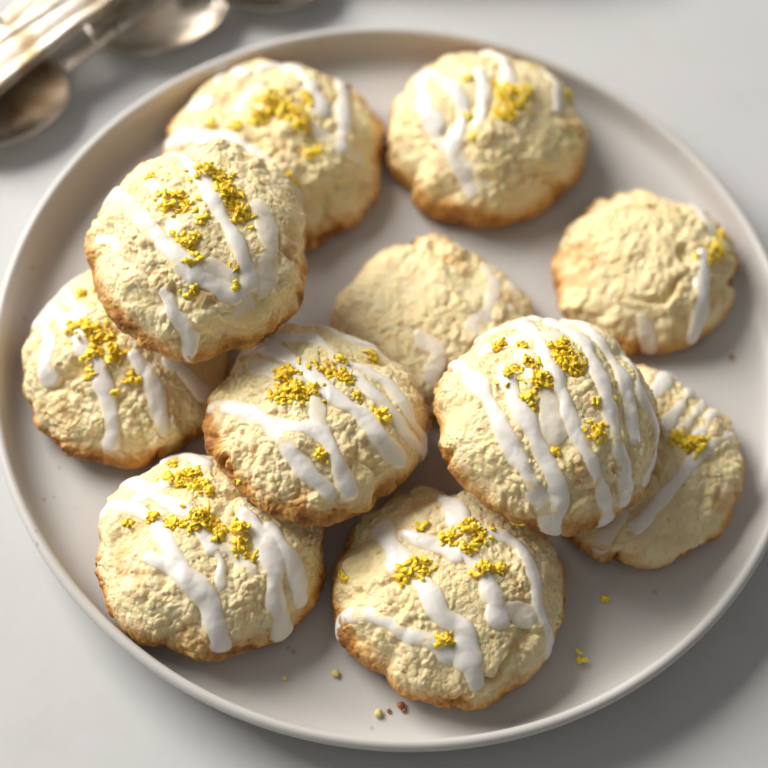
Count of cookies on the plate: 11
